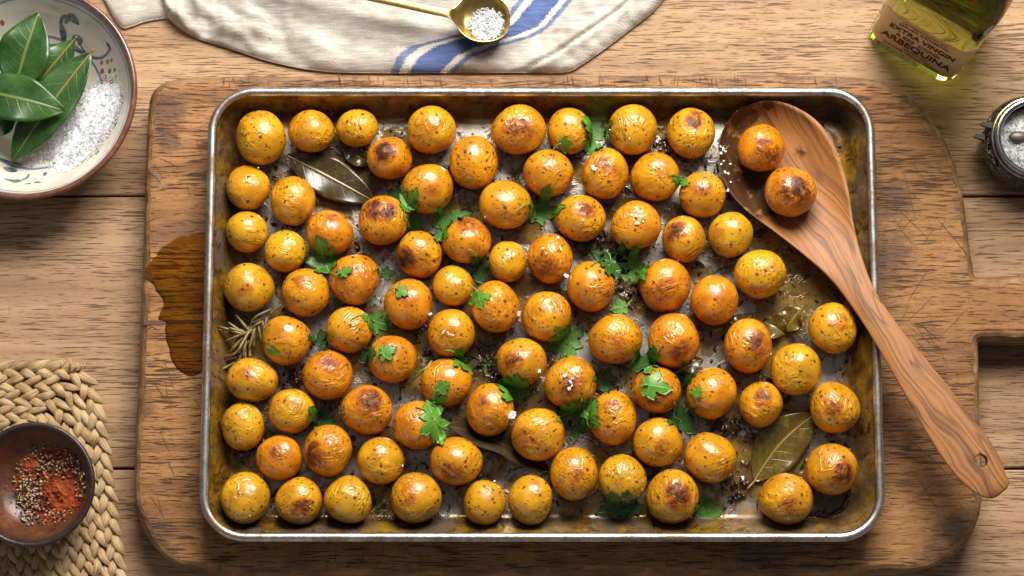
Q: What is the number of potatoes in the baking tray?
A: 85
